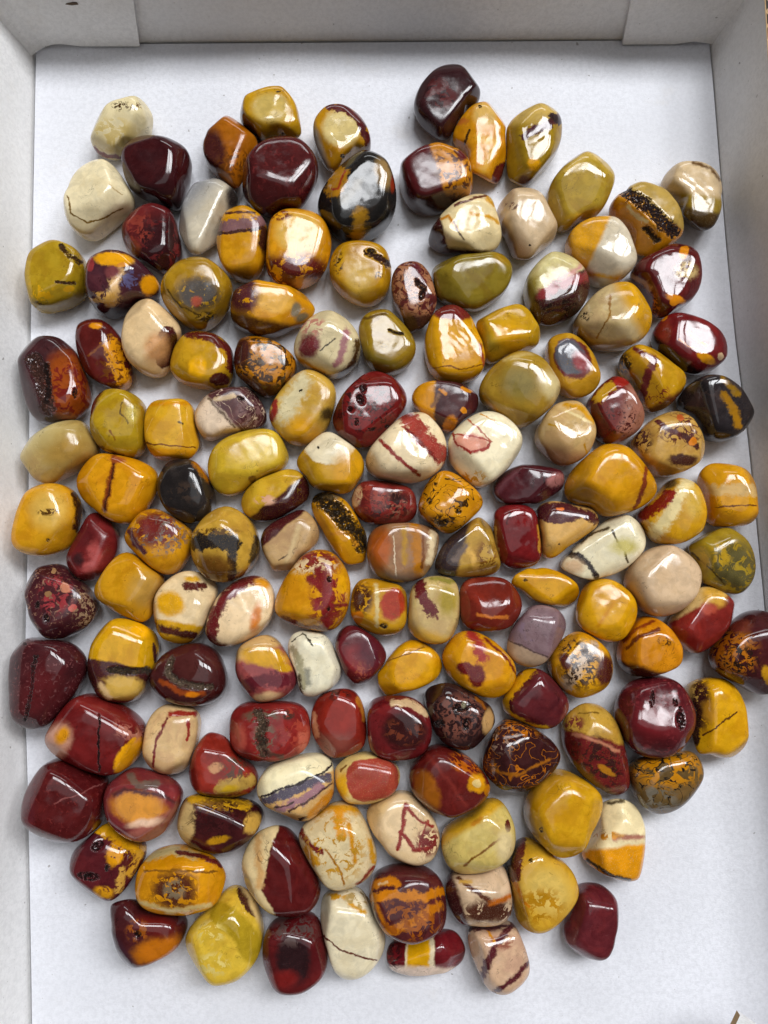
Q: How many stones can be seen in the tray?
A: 142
